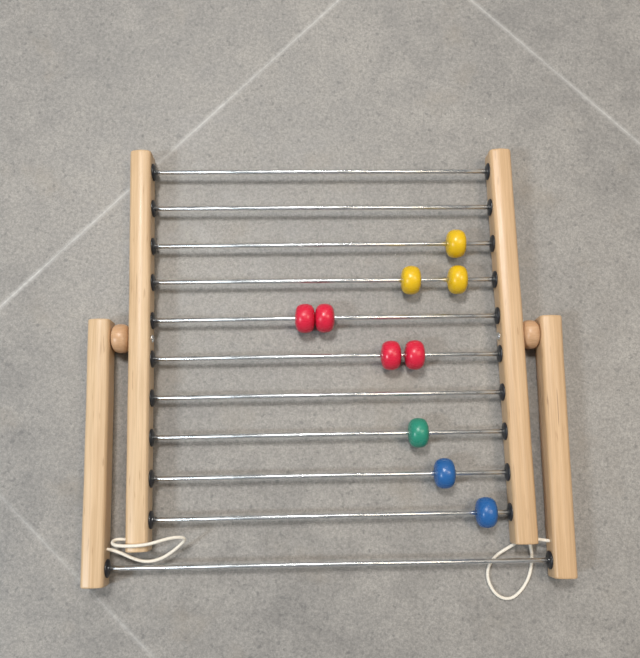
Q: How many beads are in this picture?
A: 10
